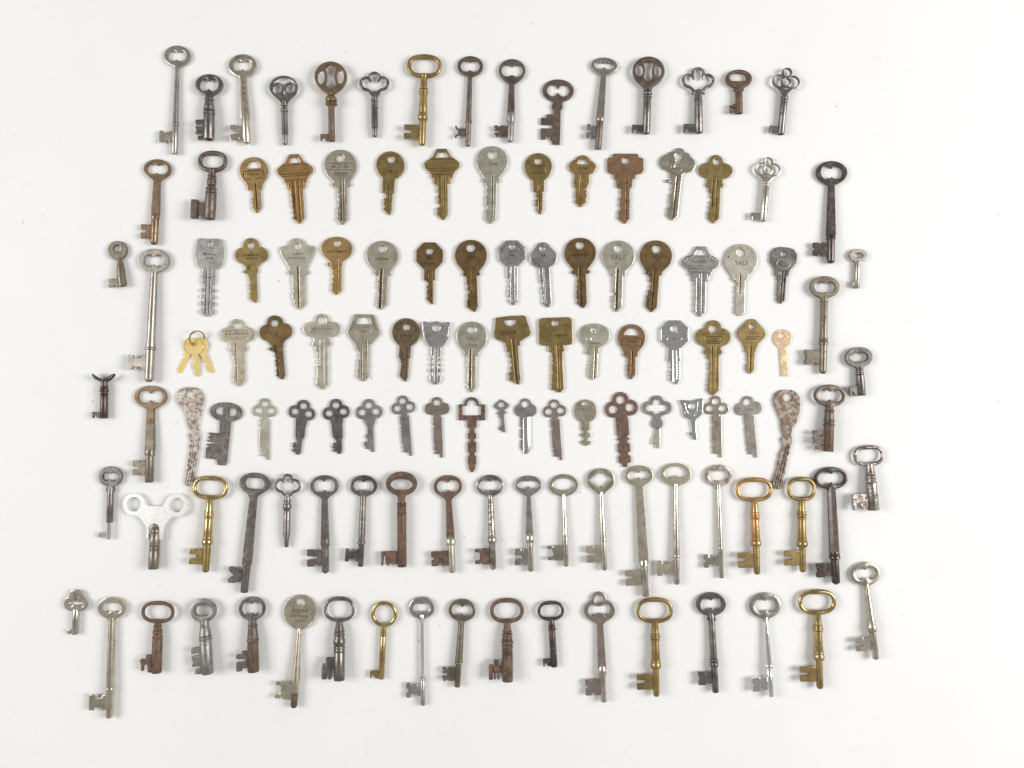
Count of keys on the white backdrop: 128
